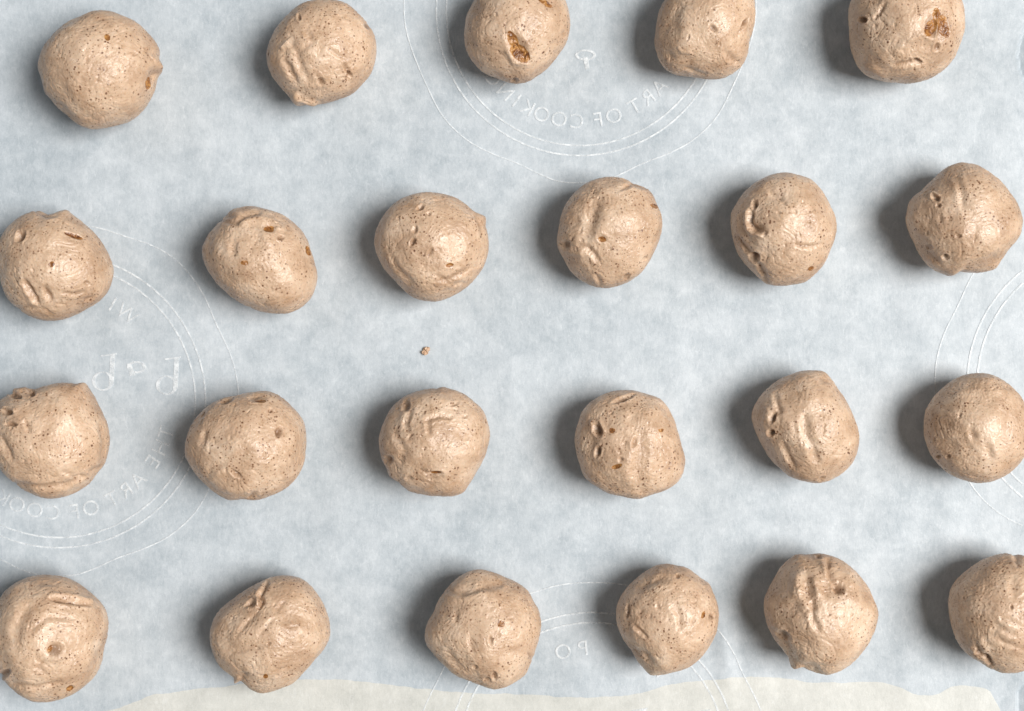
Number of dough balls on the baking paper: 23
